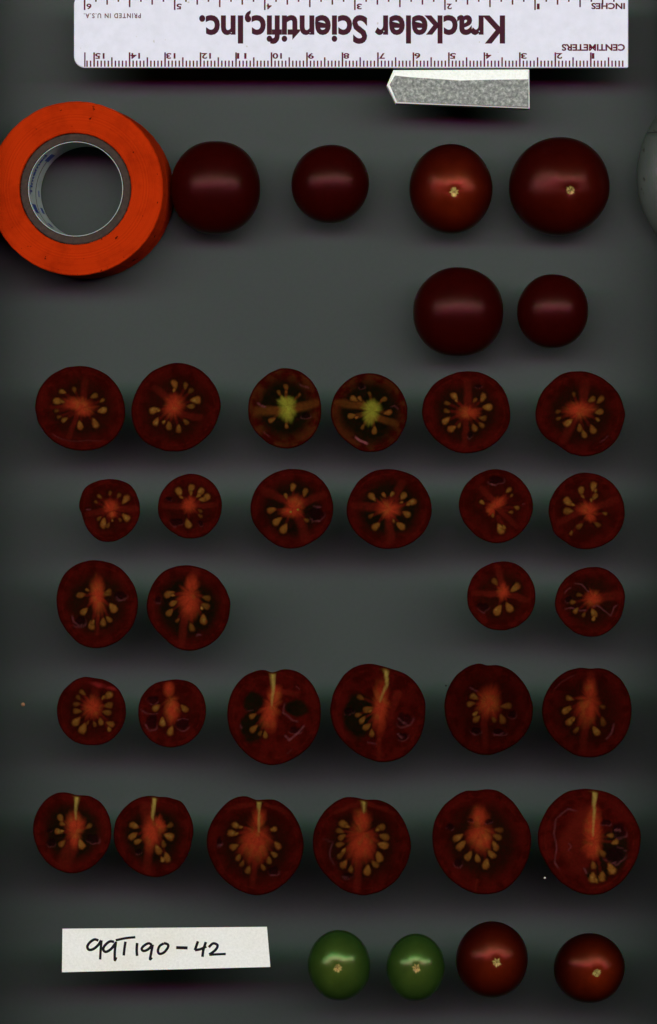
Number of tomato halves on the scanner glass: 28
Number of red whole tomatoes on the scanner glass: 8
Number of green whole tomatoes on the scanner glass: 2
